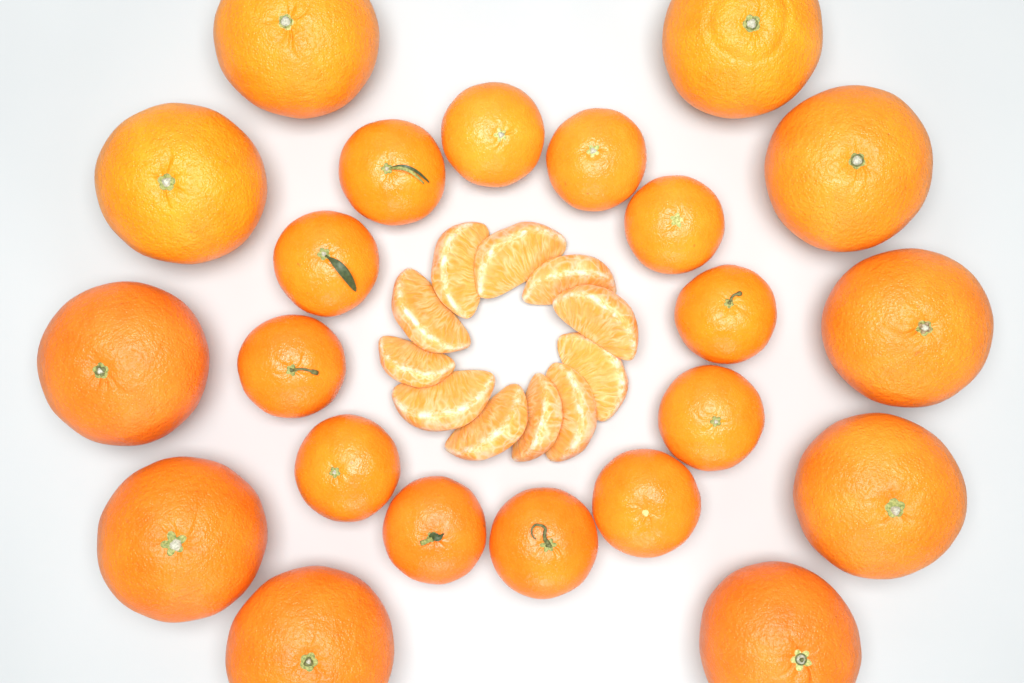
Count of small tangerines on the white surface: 12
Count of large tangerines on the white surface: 10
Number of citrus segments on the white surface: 11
